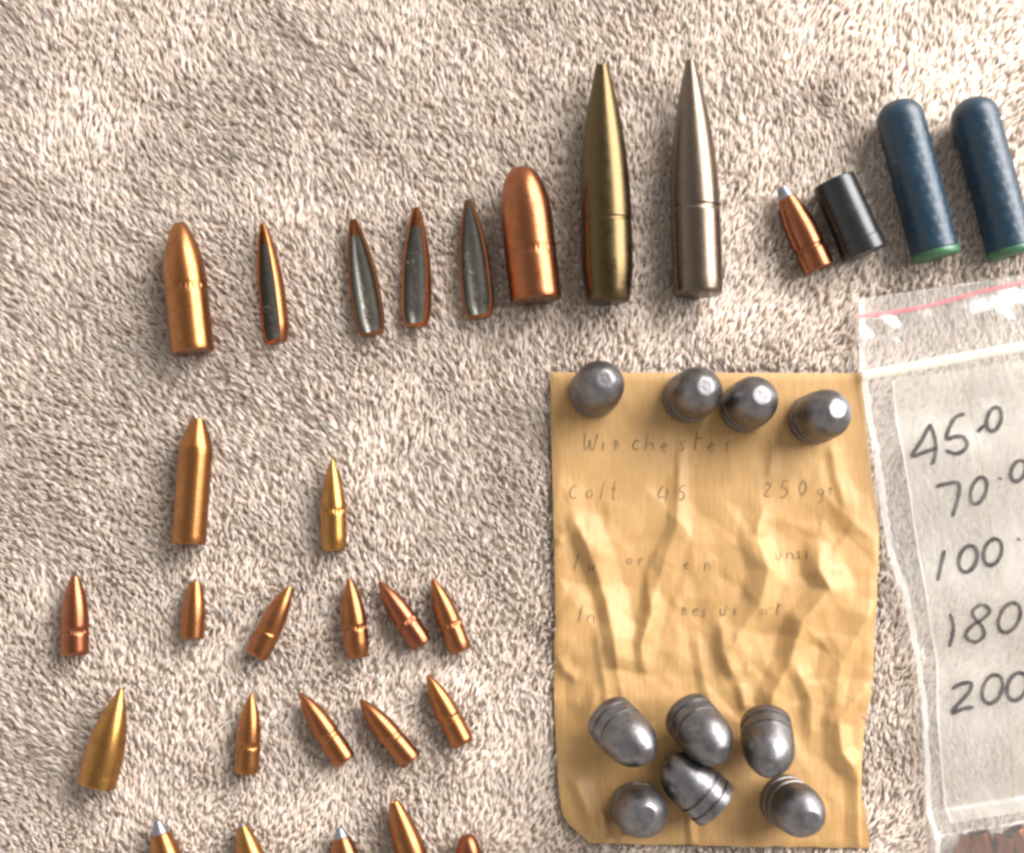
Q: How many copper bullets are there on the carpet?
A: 21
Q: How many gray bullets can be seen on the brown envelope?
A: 10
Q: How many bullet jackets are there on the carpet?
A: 4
